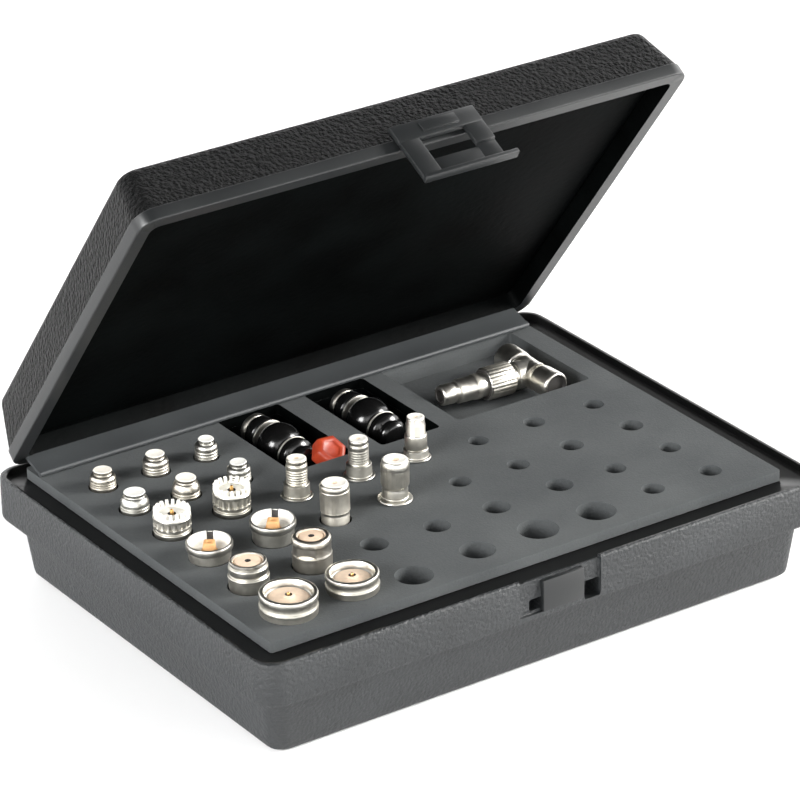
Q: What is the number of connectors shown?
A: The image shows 19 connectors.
